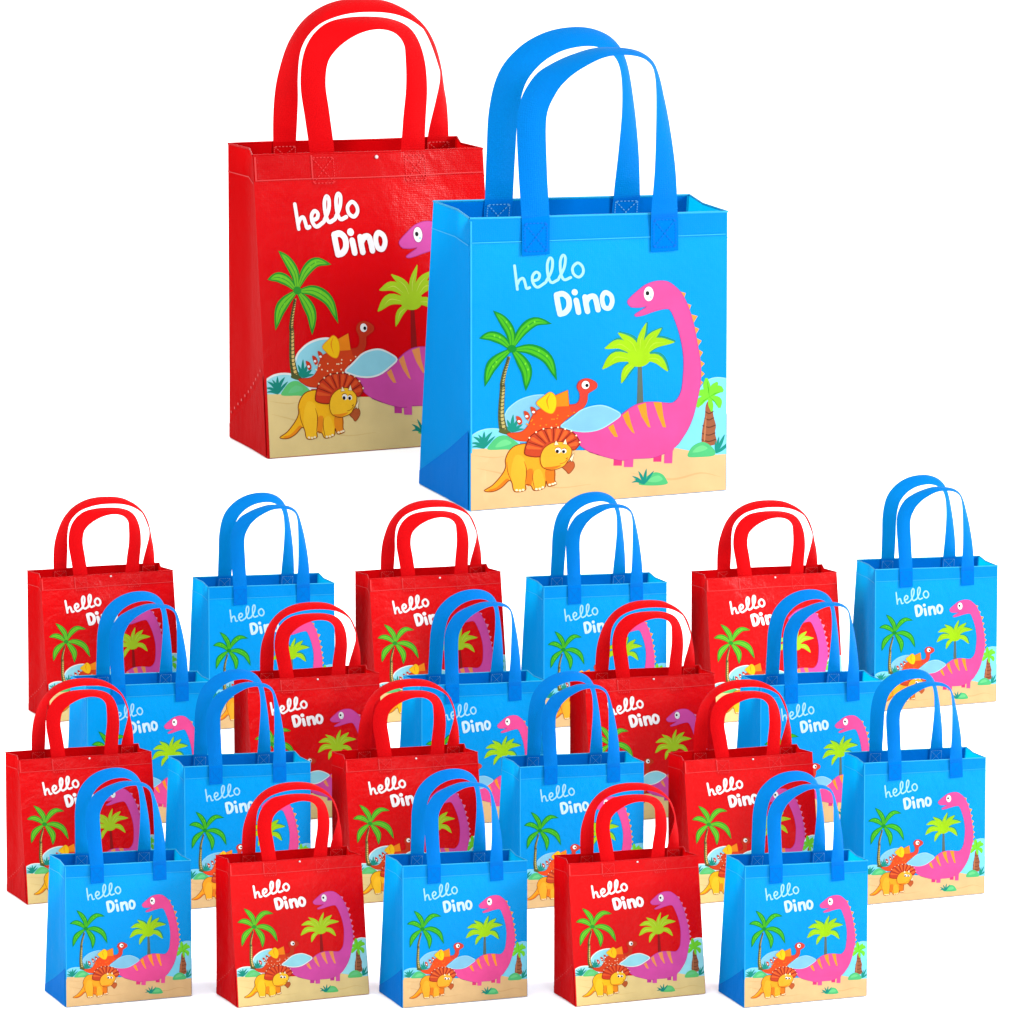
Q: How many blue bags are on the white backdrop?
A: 13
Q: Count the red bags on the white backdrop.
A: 11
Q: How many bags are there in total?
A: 24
